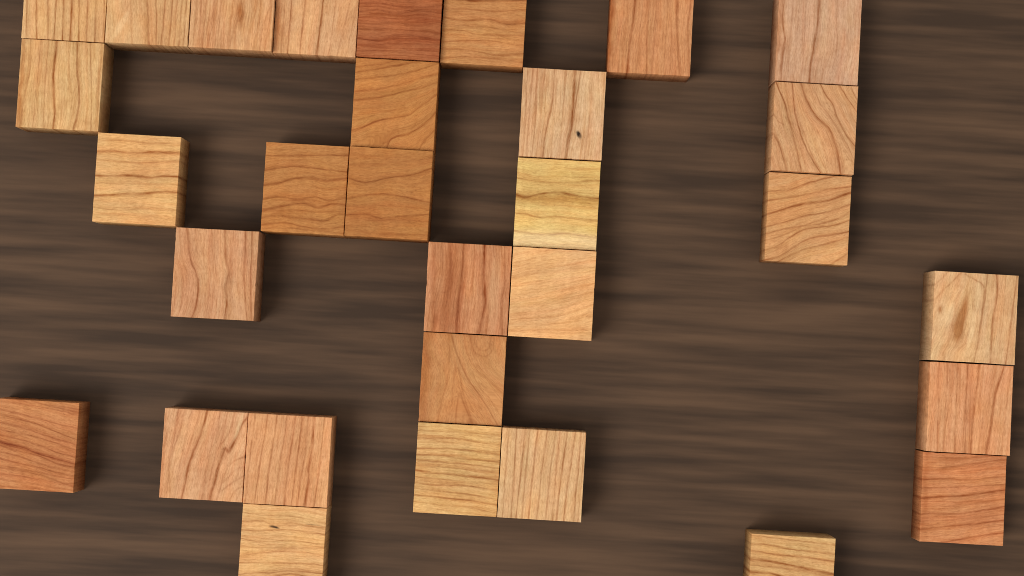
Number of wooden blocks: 31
